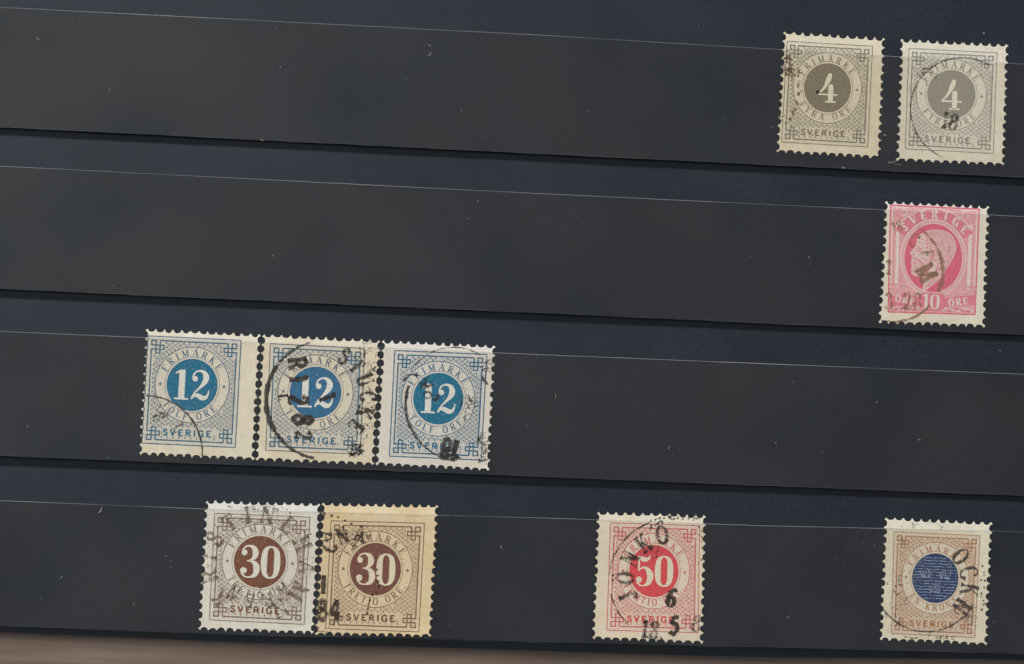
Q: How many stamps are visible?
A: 10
